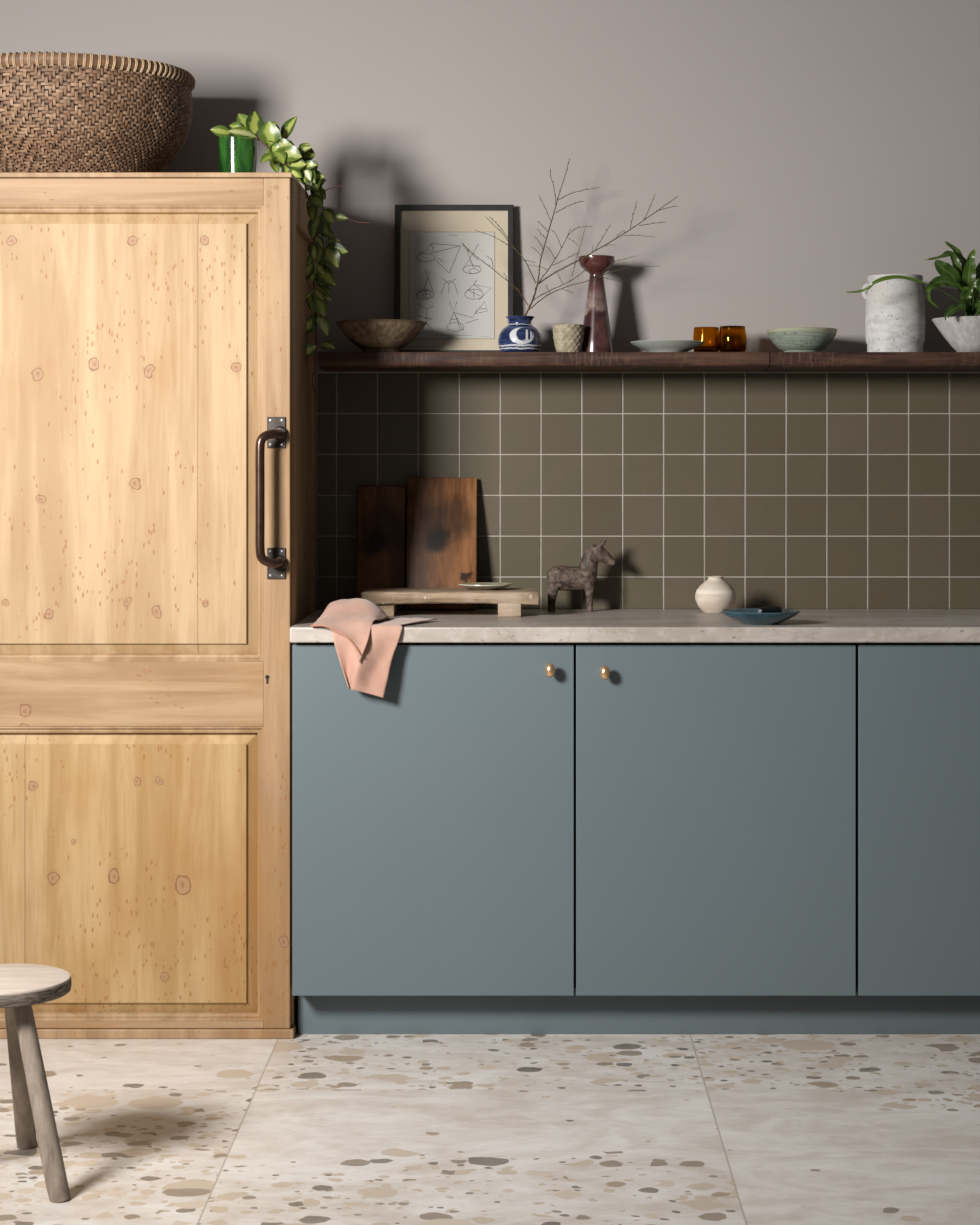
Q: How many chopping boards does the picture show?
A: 2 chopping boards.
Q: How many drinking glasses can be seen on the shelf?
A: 2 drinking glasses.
